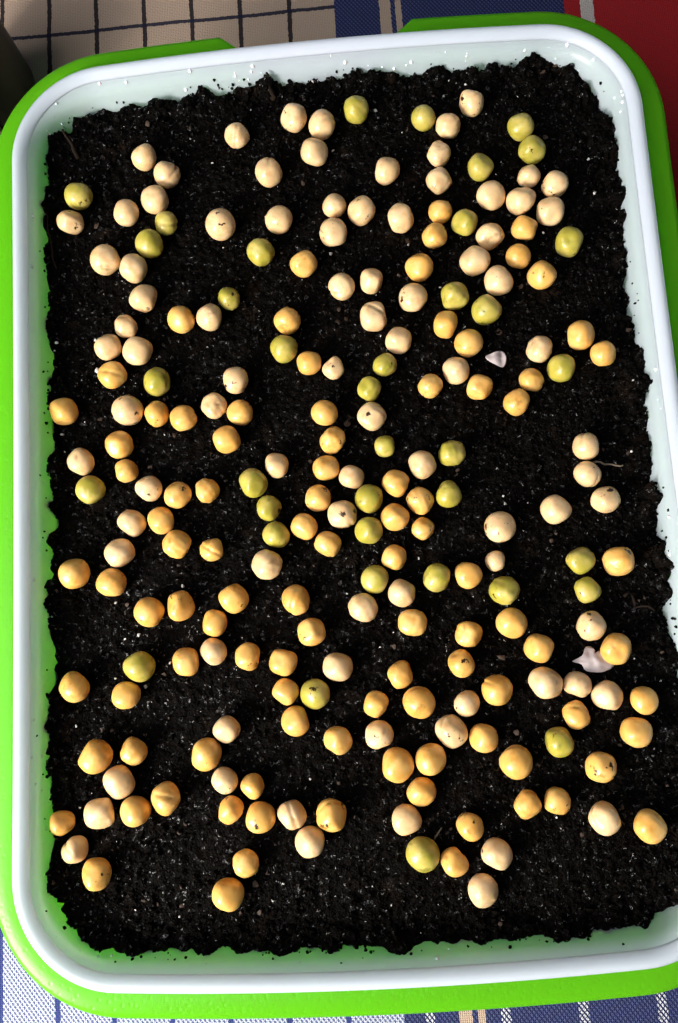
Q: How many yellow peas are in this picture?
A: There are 97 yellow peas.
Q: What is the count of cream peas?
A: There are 85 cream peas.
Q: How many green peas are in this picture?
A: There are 37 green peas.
